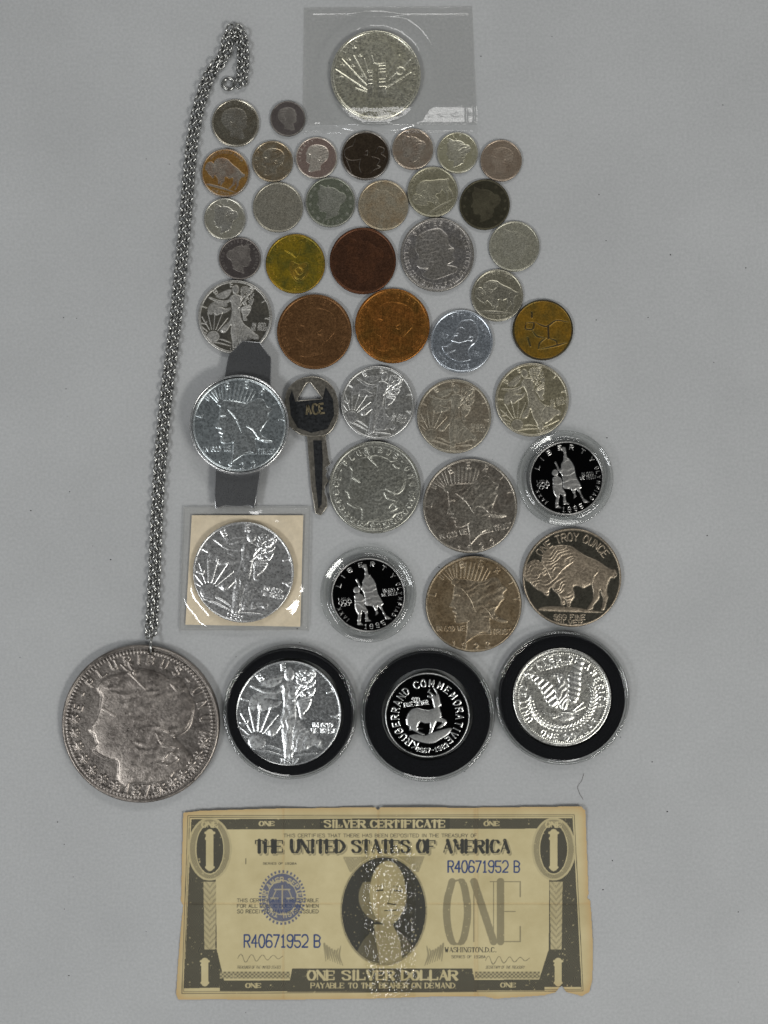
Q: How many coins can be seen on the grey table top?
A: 42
